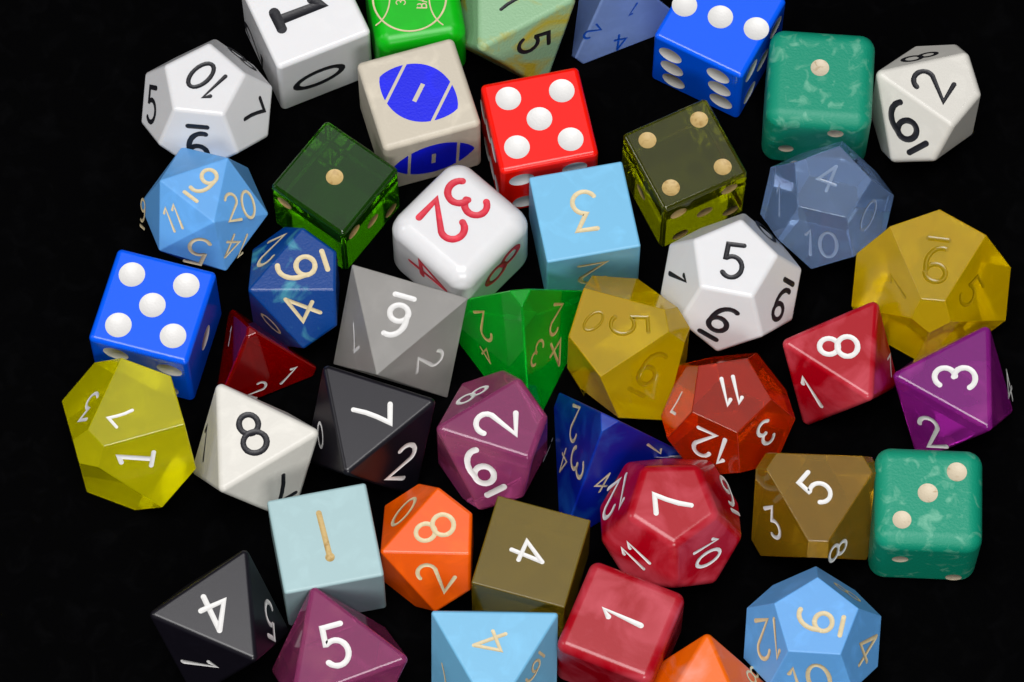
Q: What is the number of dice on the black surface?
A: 44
